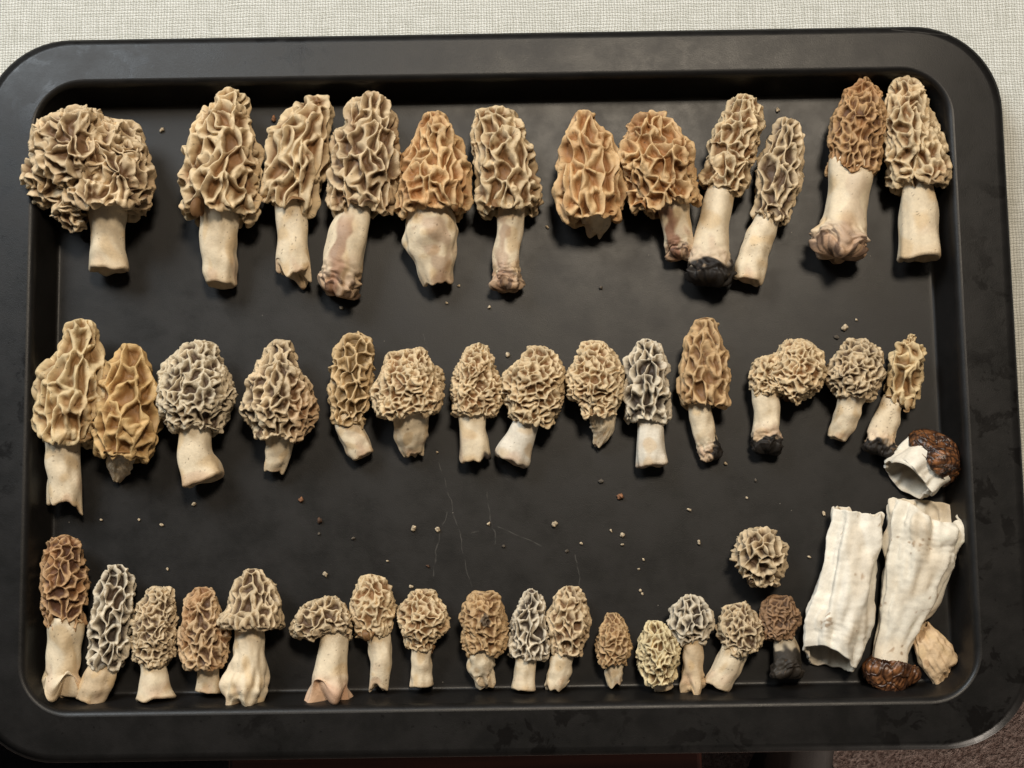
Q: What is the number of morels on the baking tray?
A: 43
